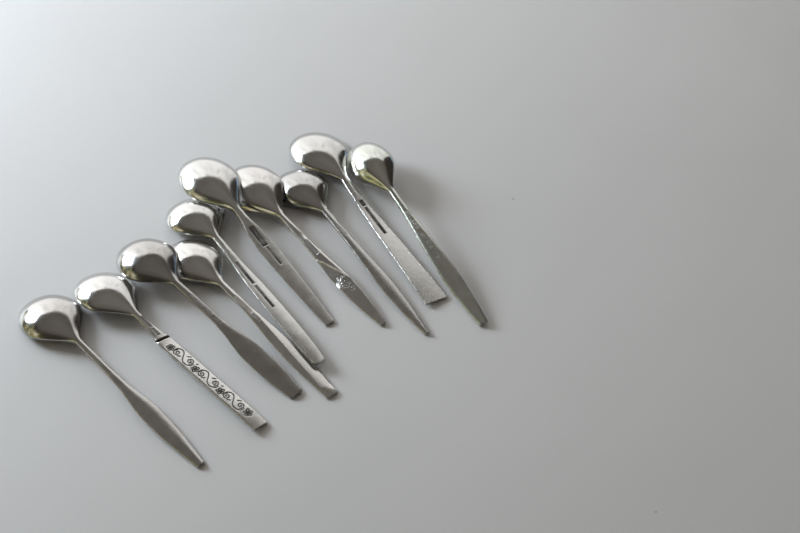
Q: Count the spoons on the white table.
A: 10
